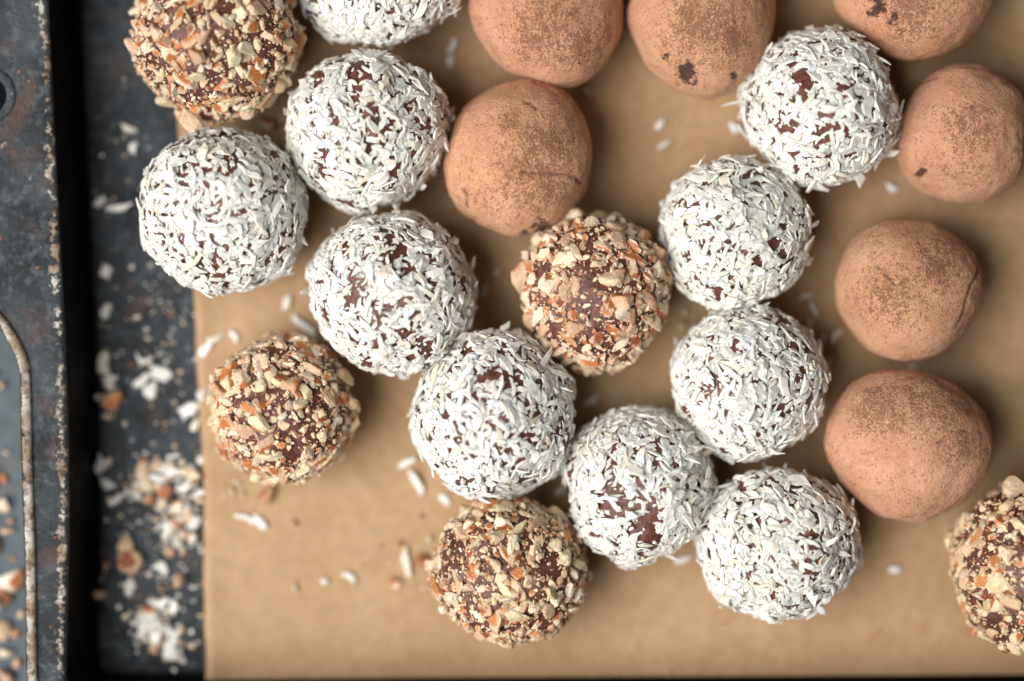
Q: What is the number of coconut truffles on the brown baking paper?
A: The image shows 10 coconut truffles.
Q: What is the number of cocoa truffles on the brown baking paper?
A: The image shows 7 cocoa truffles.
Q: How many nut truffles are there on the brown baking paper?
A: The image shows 5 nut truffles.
